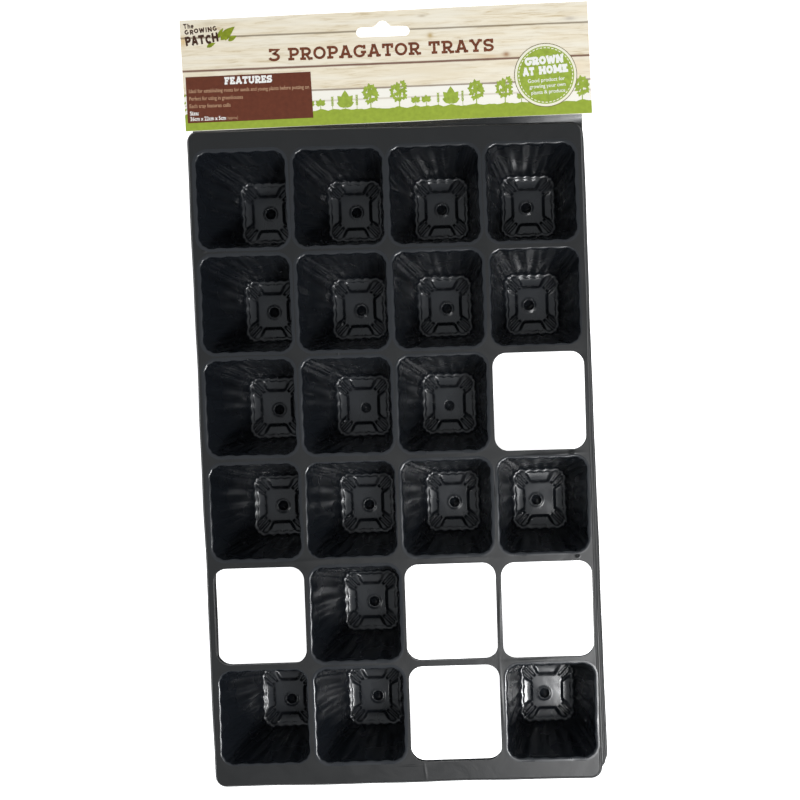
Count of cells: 19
